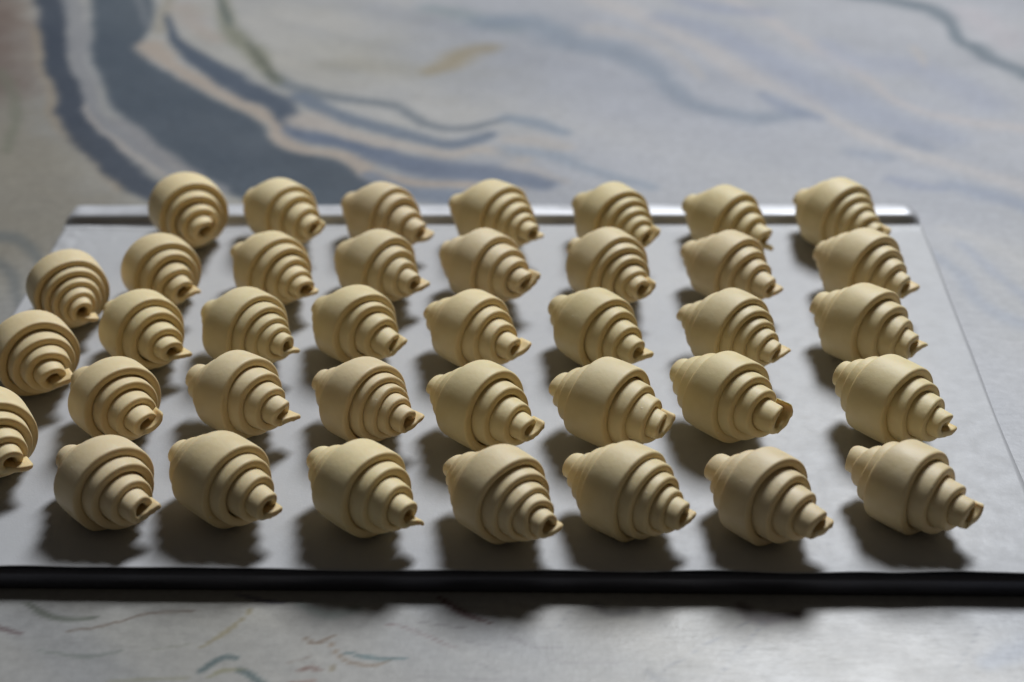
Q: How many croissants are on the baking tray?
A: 38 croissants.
